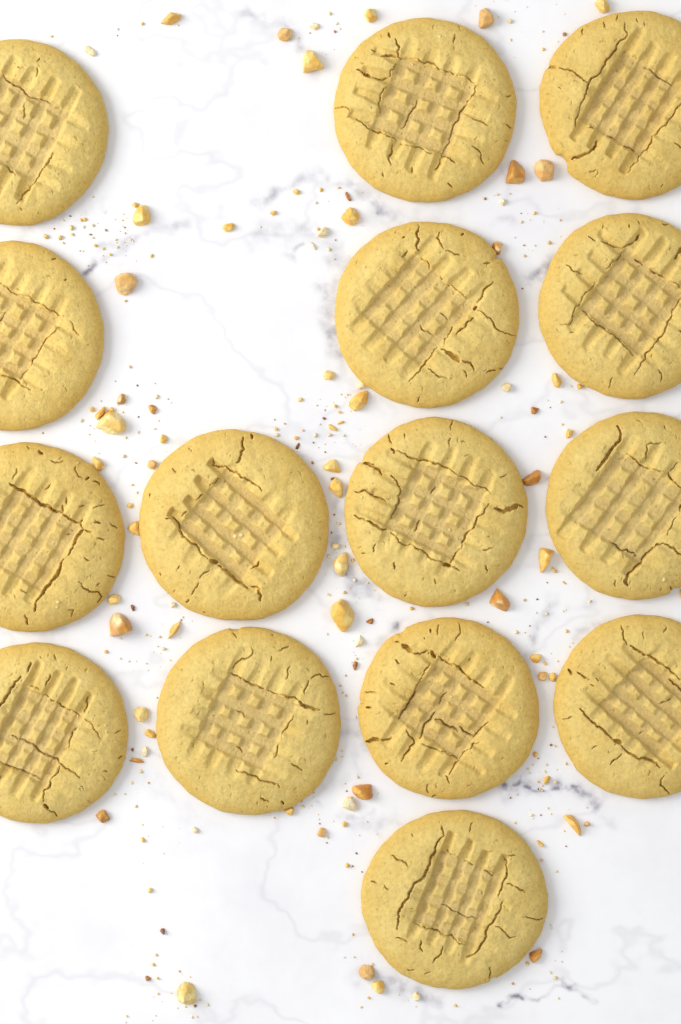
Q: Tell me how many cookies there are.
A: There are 15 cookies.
